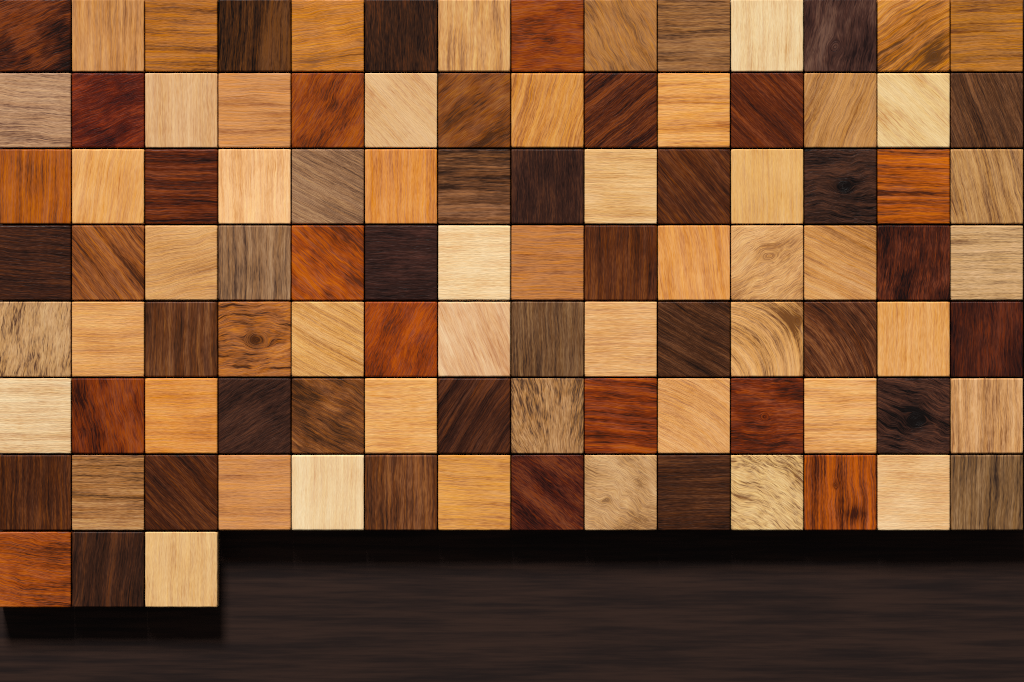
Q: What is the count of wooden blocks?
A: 101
